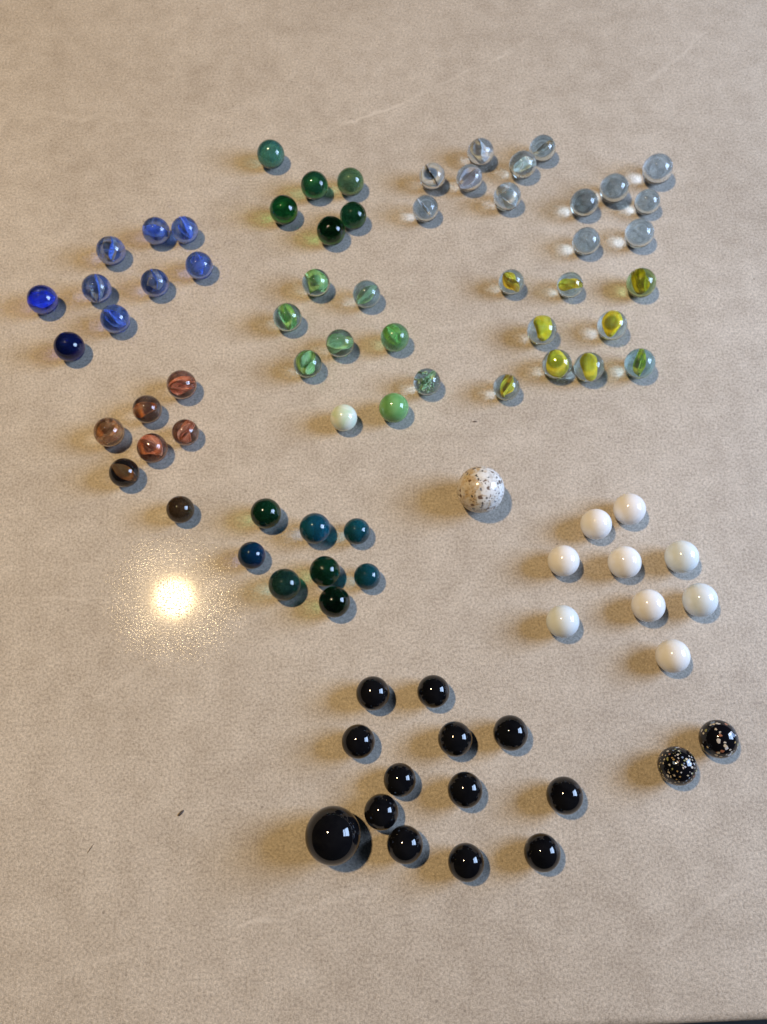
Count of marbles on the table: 86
